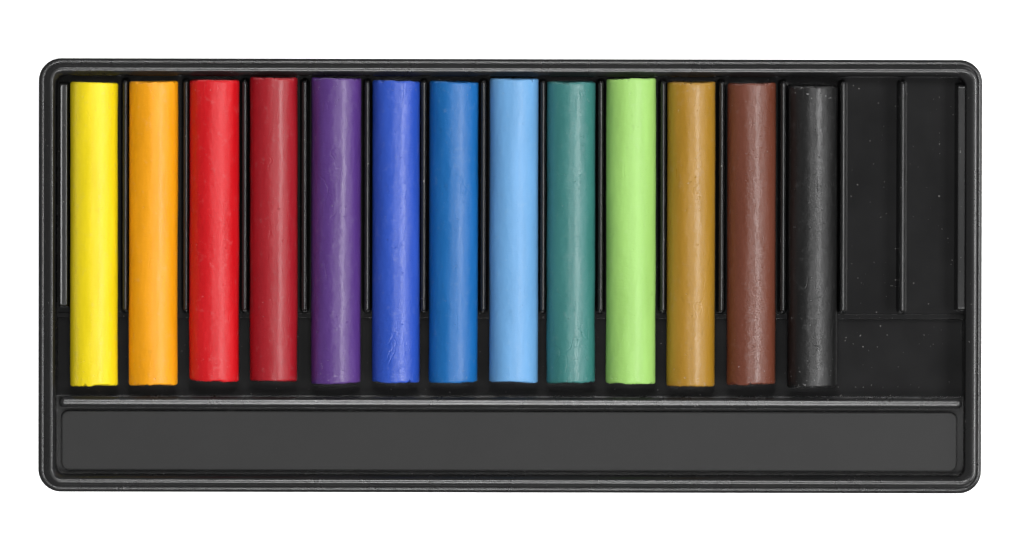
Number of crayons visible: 13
